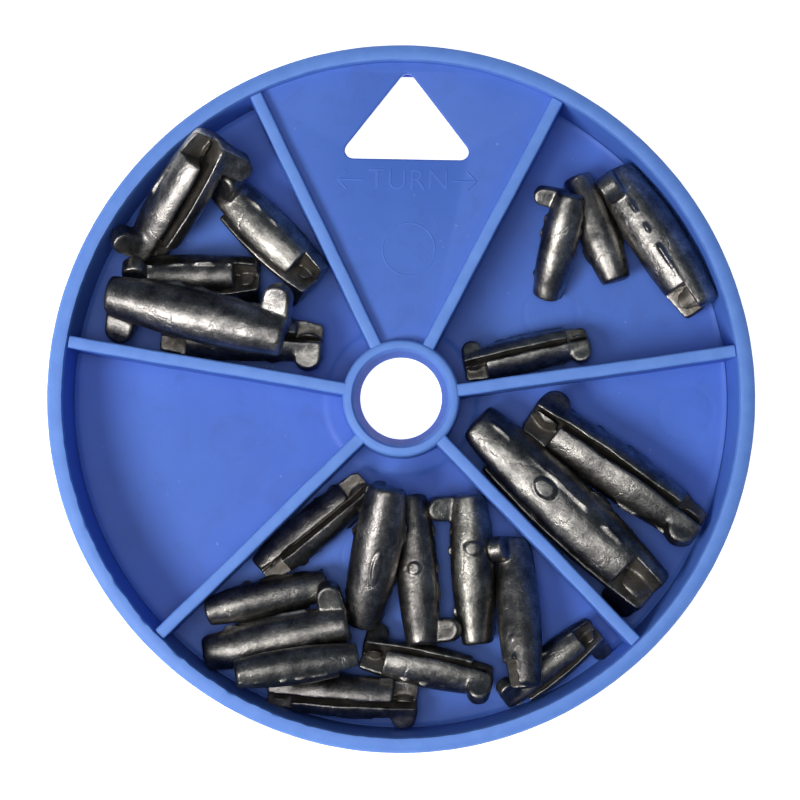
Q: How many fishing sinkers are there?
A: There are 22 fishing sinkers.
